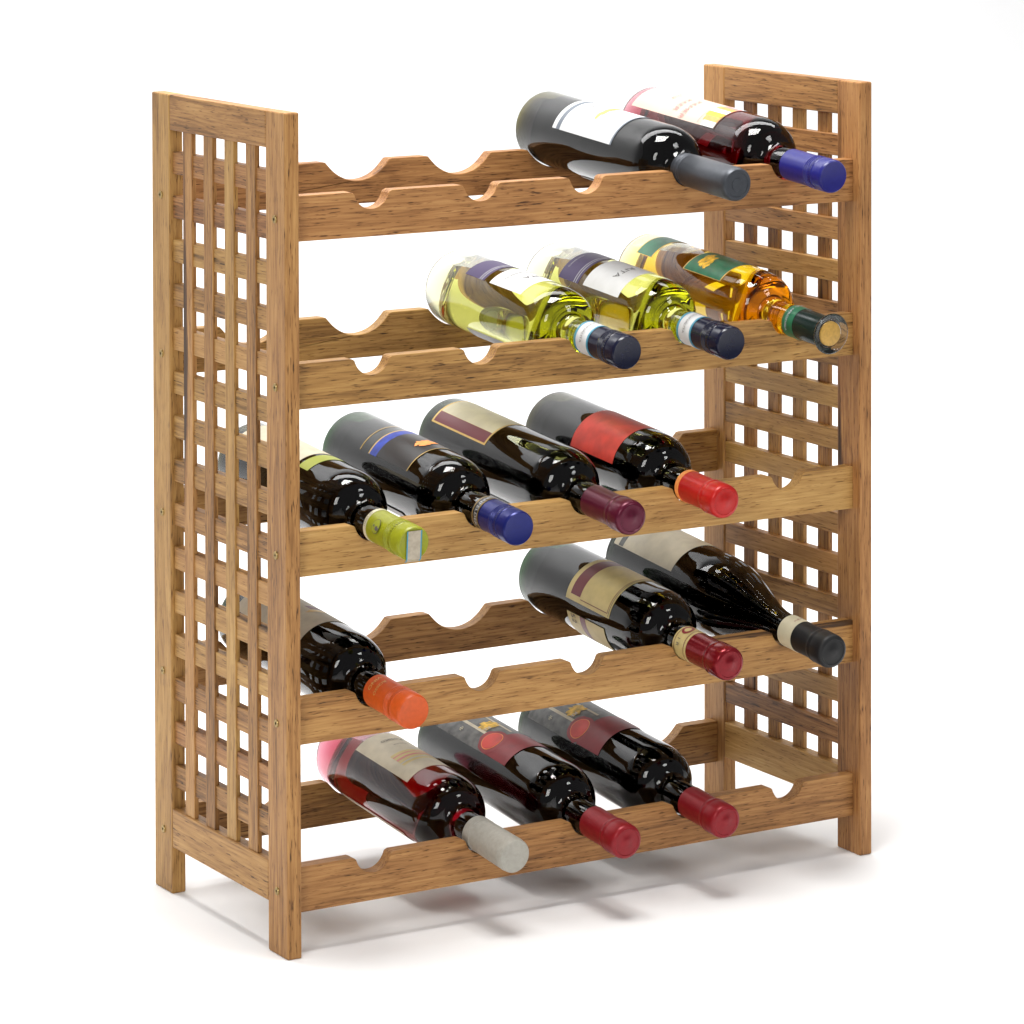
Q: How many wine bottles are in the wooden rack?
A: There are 15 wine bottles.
